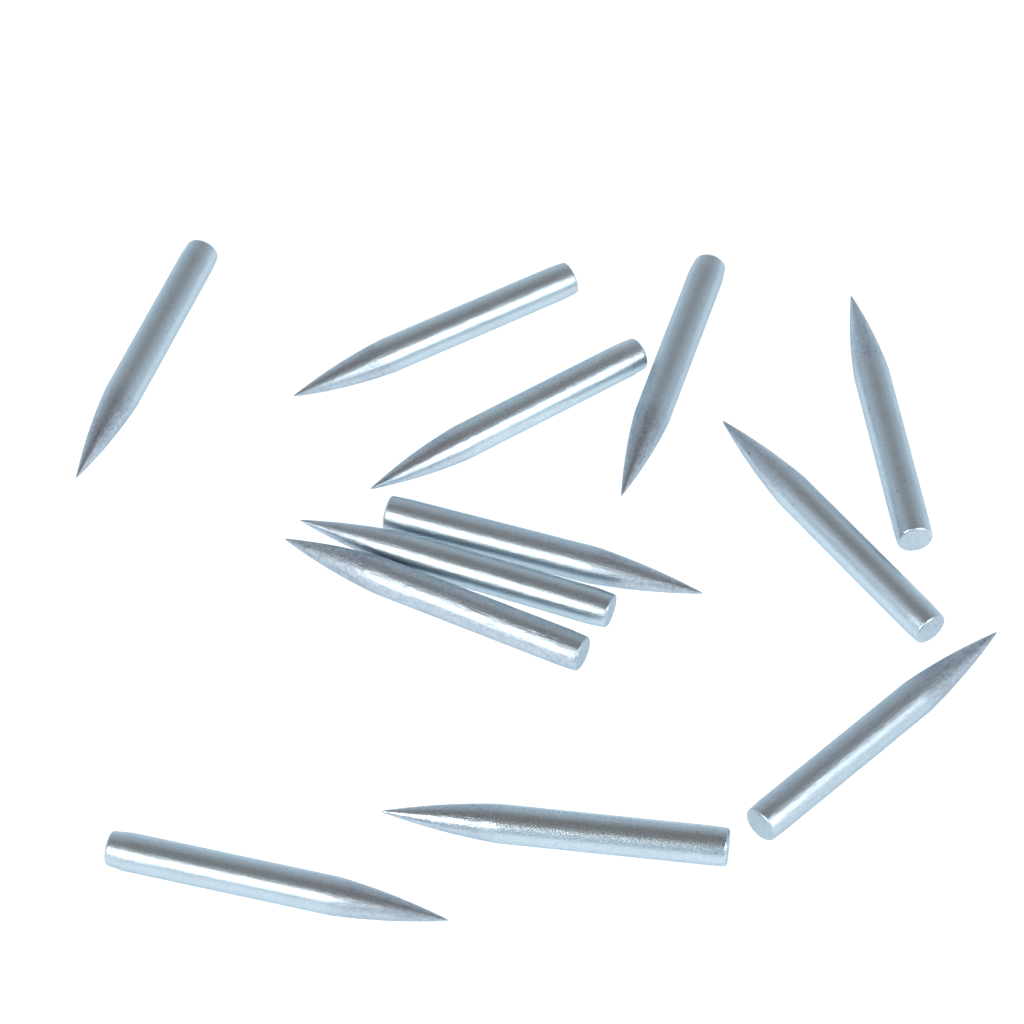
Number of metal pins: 12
